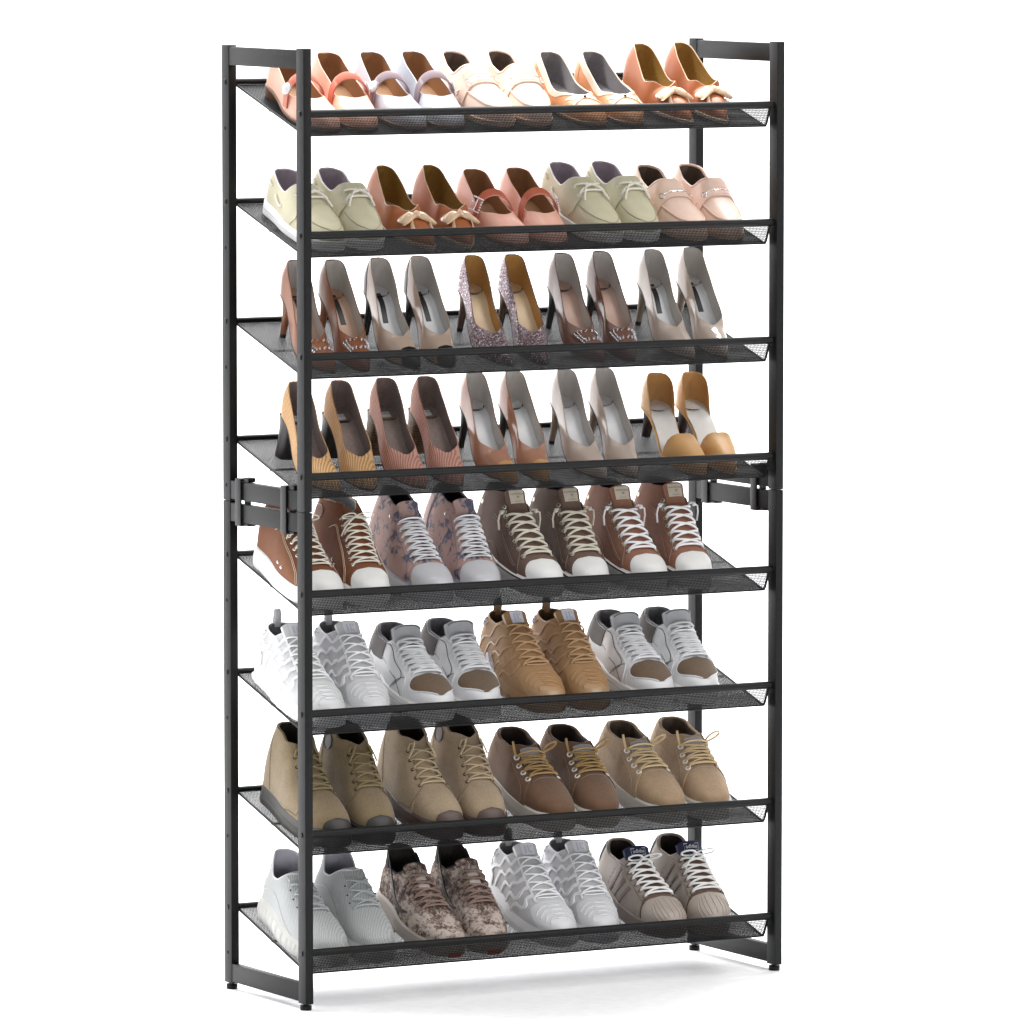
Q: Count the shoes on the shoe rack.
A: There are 72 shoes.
